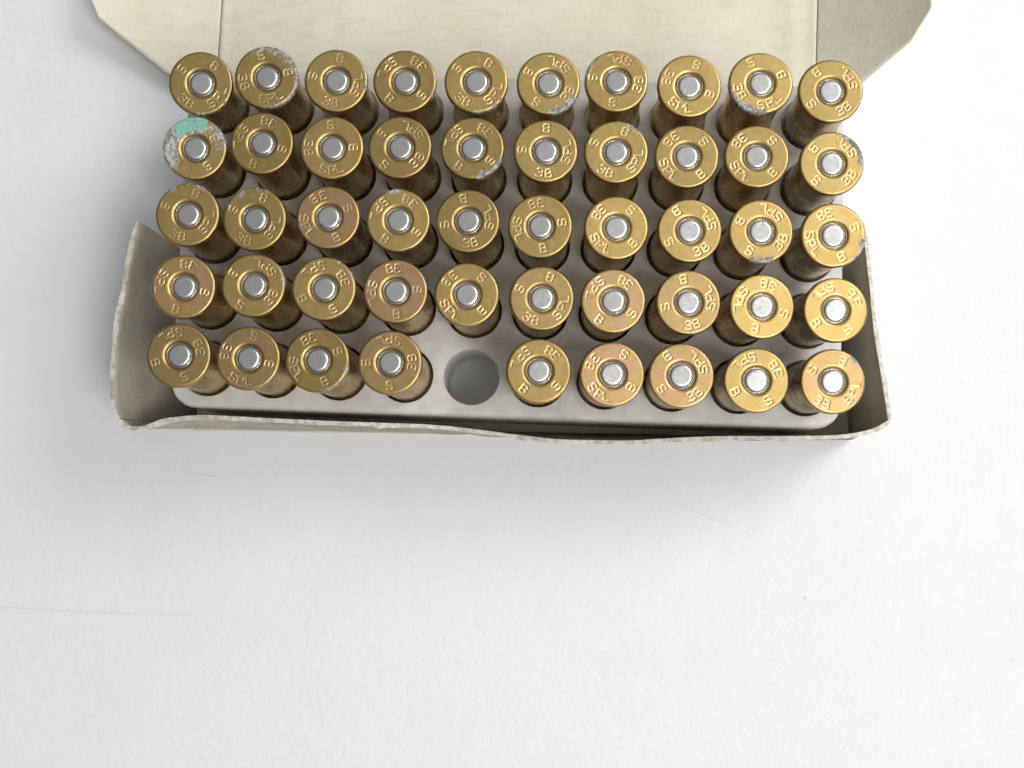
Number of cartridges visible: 49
